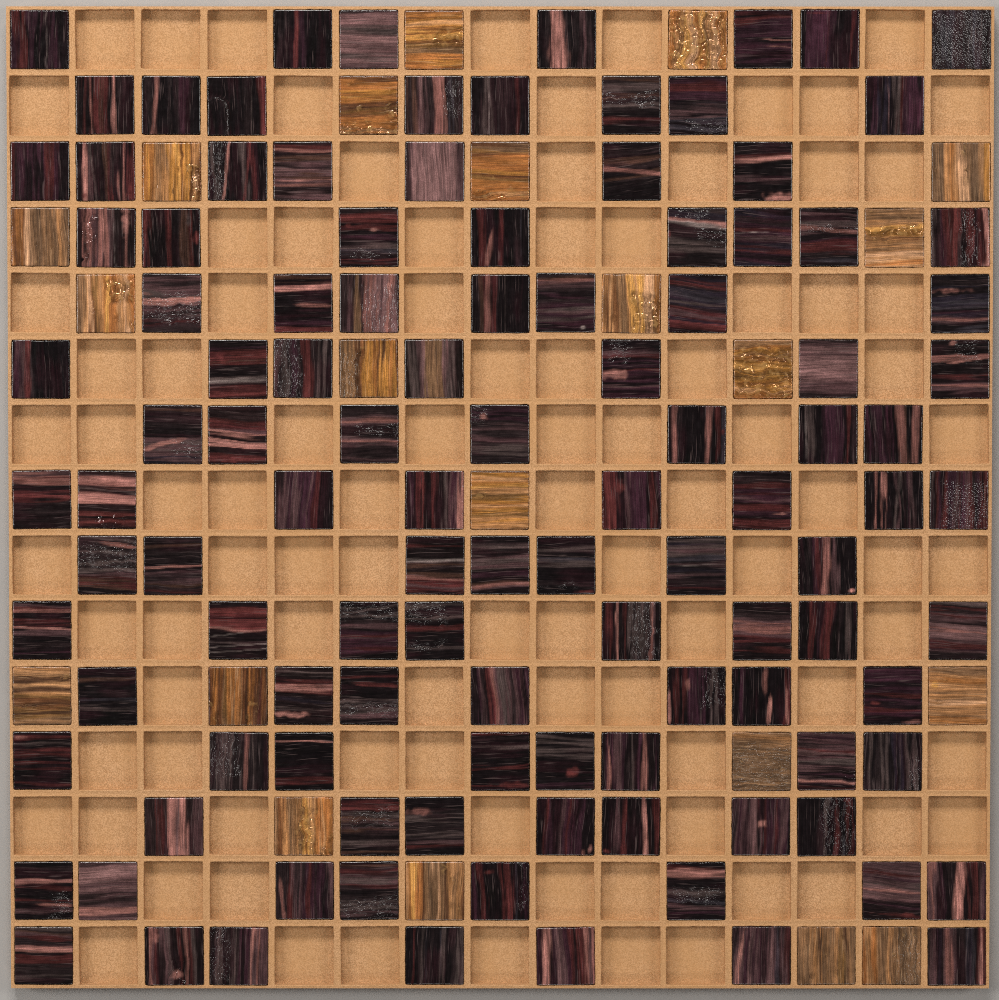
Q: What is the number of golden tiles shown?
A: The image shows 21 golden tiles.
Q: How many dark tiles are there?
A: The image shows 111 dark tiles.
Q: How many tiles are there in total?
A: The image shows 132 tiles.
